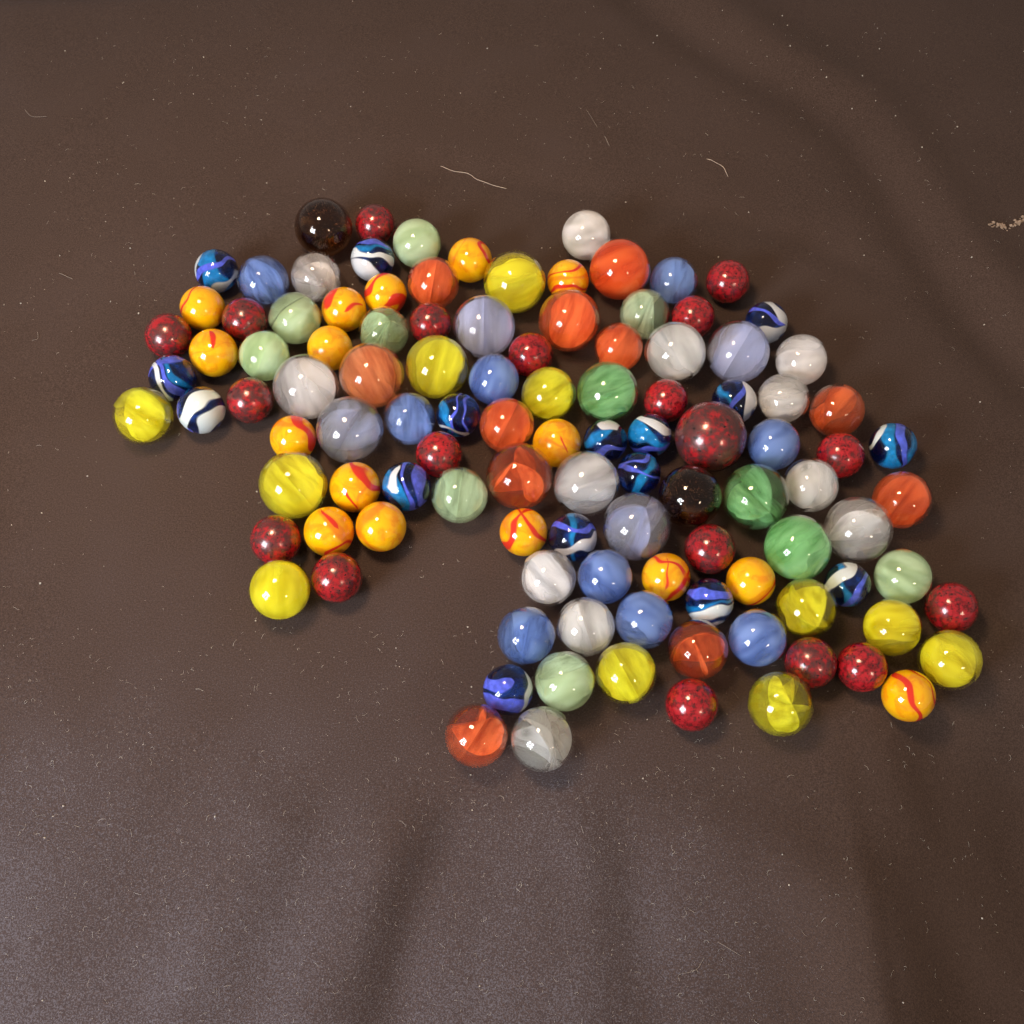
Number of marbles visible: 111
